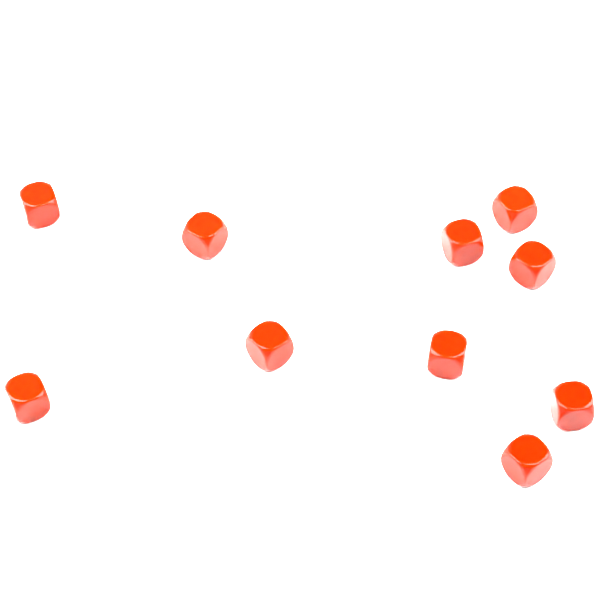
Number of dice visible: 10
